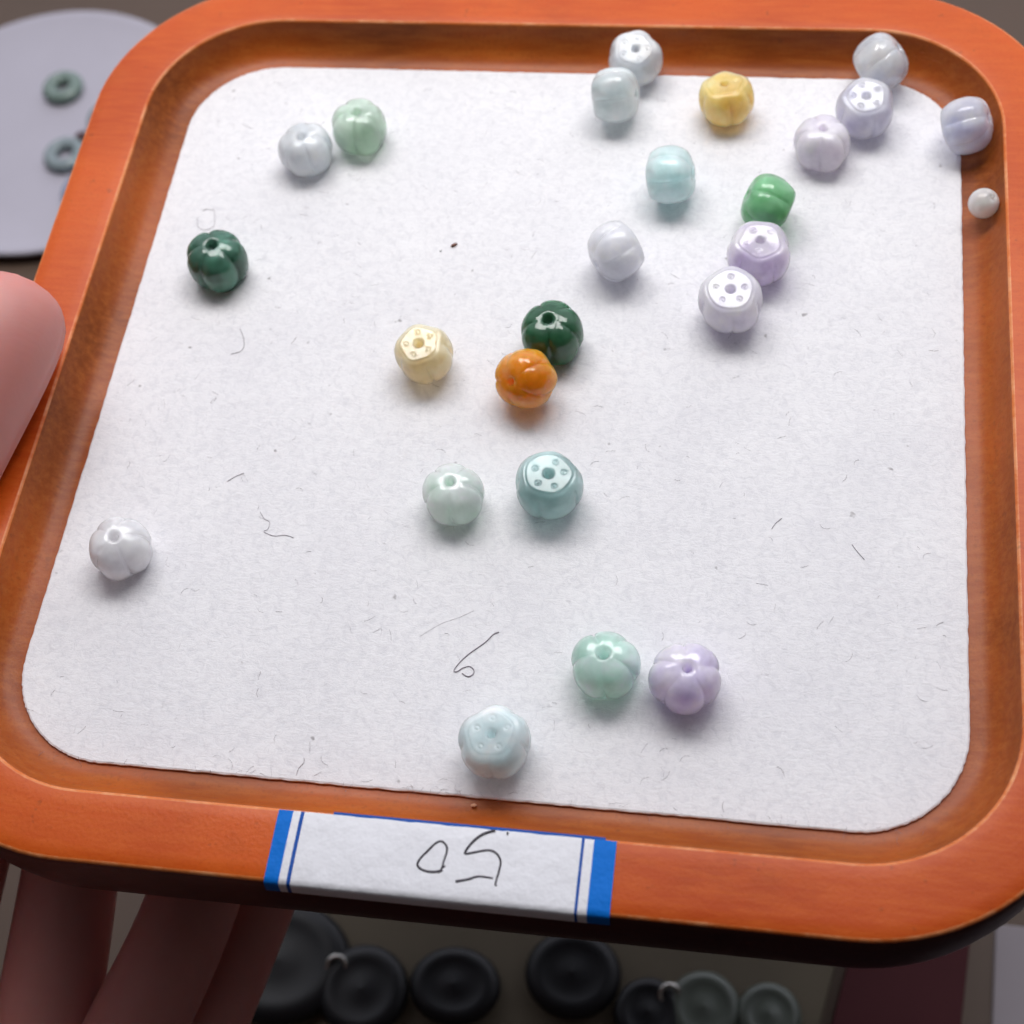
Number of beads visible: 25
